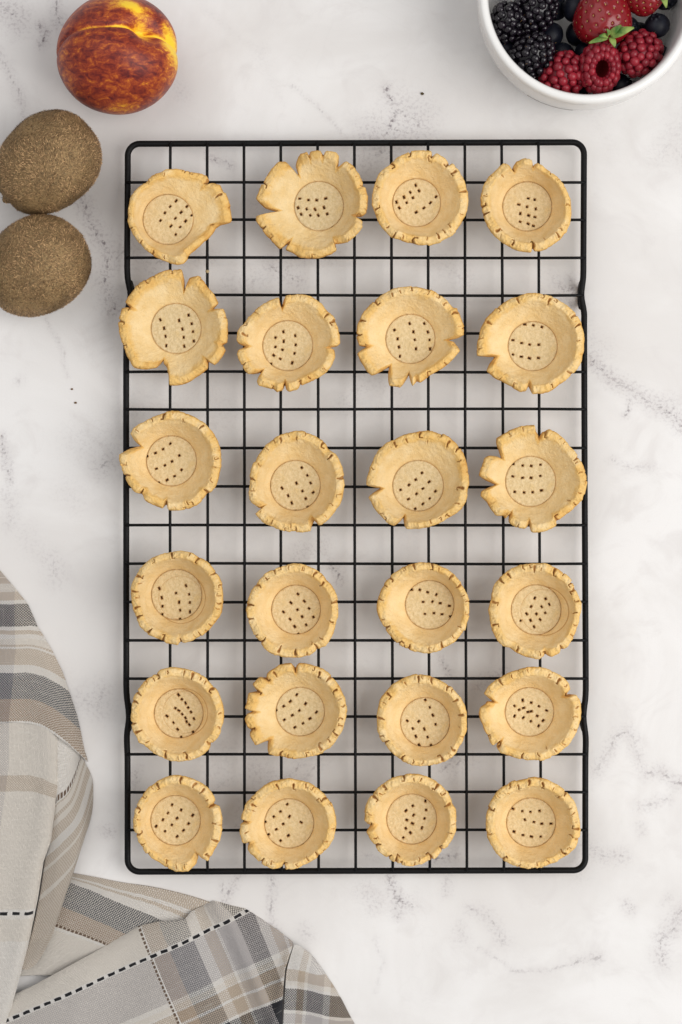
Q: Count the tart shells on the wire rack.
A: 24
